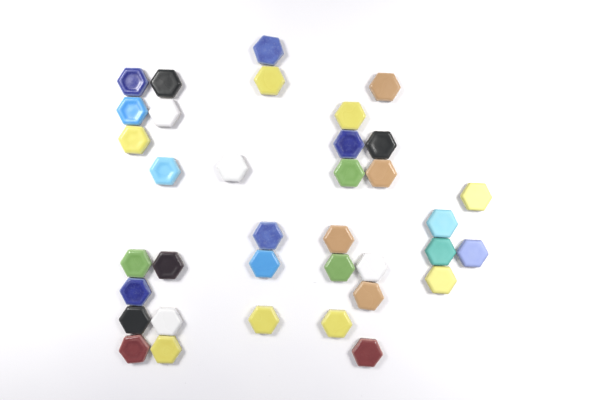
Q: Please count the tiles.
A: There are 36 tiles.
